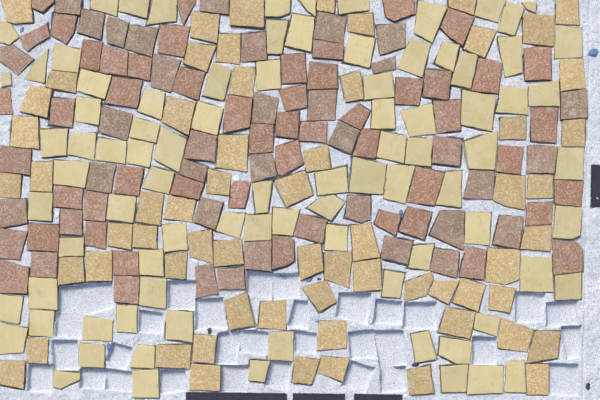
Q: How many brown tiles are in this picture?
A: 88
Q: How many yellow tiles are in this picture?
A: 87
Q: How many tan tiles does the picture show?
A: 63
